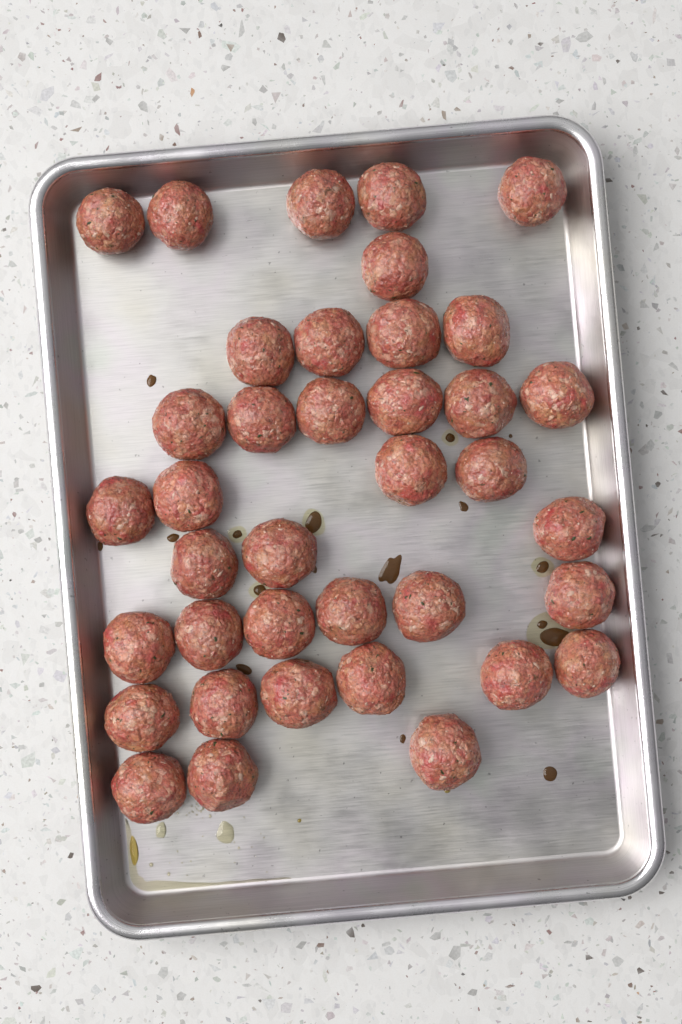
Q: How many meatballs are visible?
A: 38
